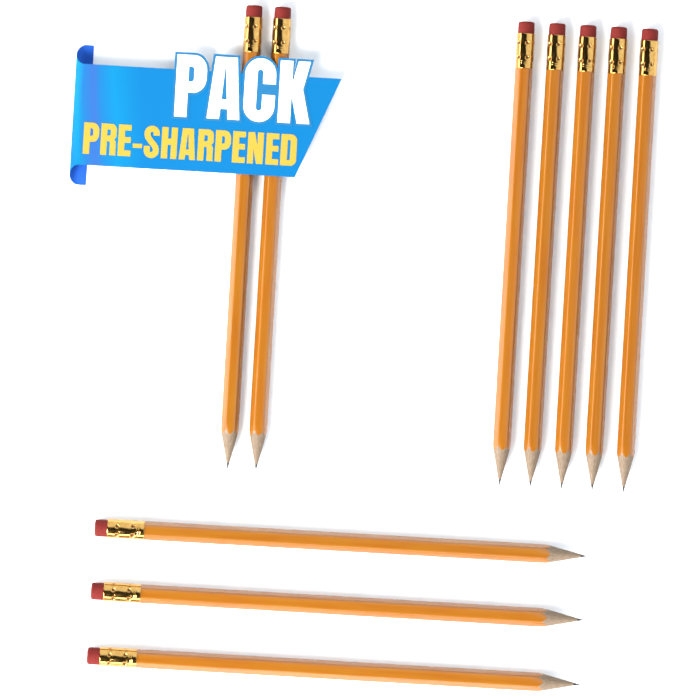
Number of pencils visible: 10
